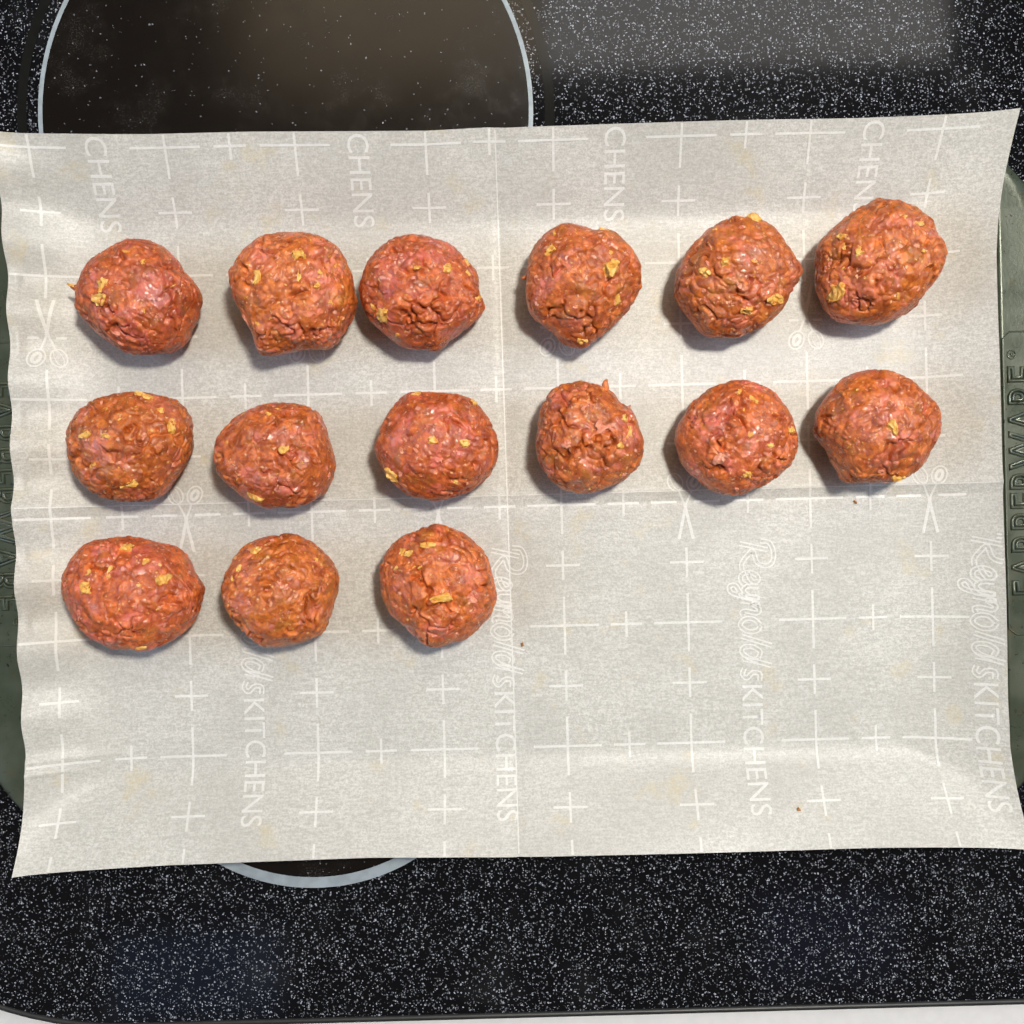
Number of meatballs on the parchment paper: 15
